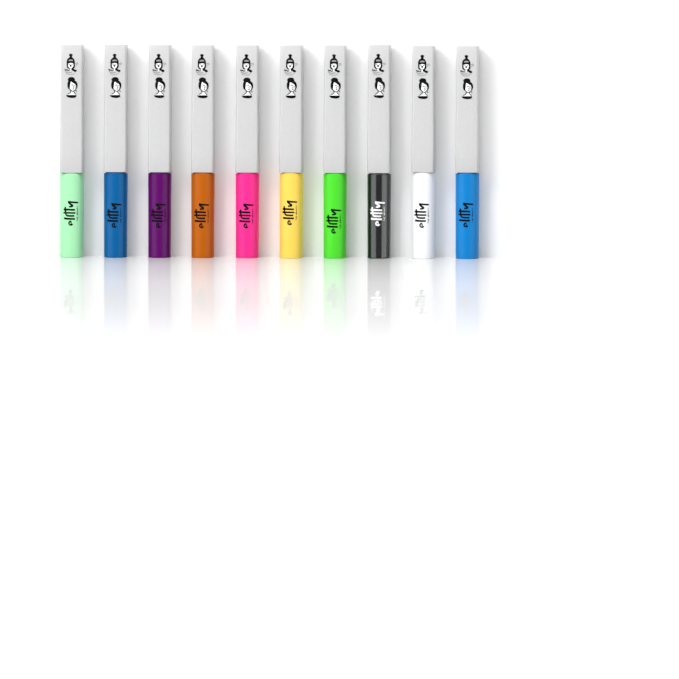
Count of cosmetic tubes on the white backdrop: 10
